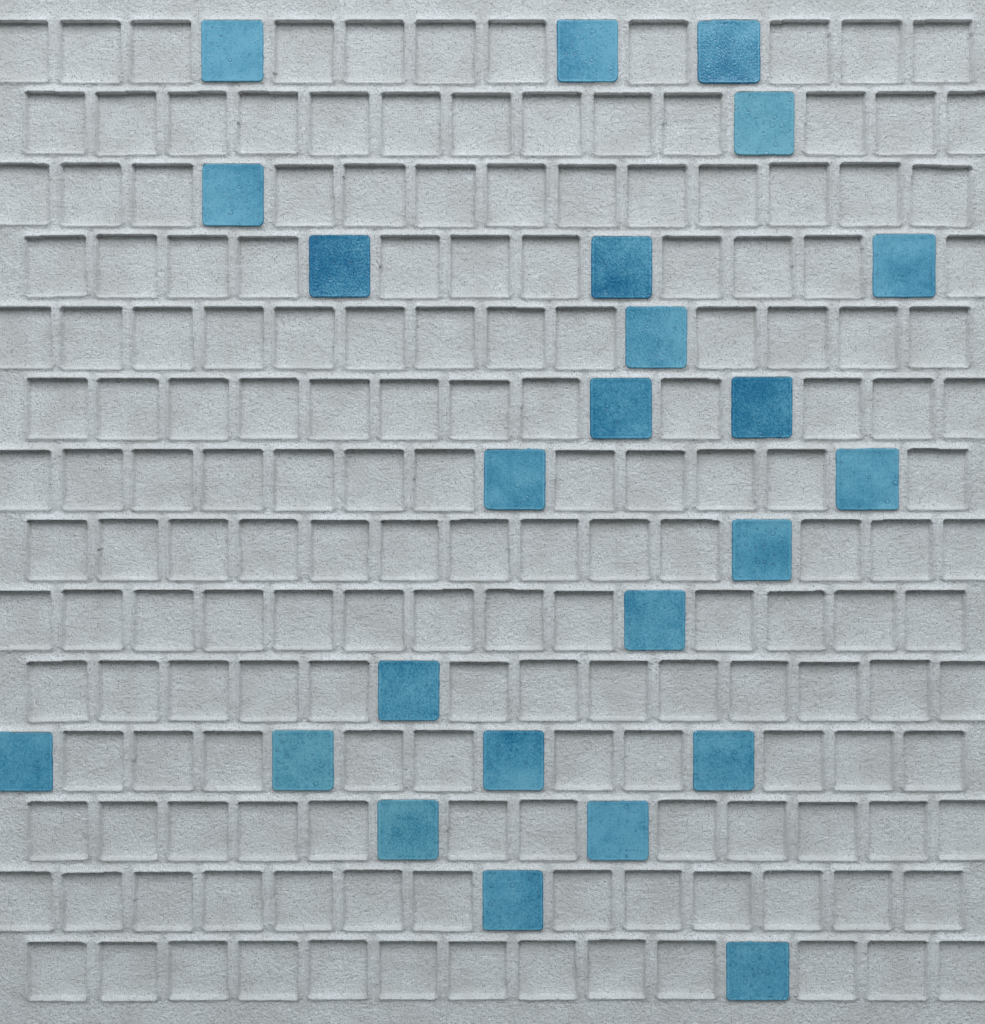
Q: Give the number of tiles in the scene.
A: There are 24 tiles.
